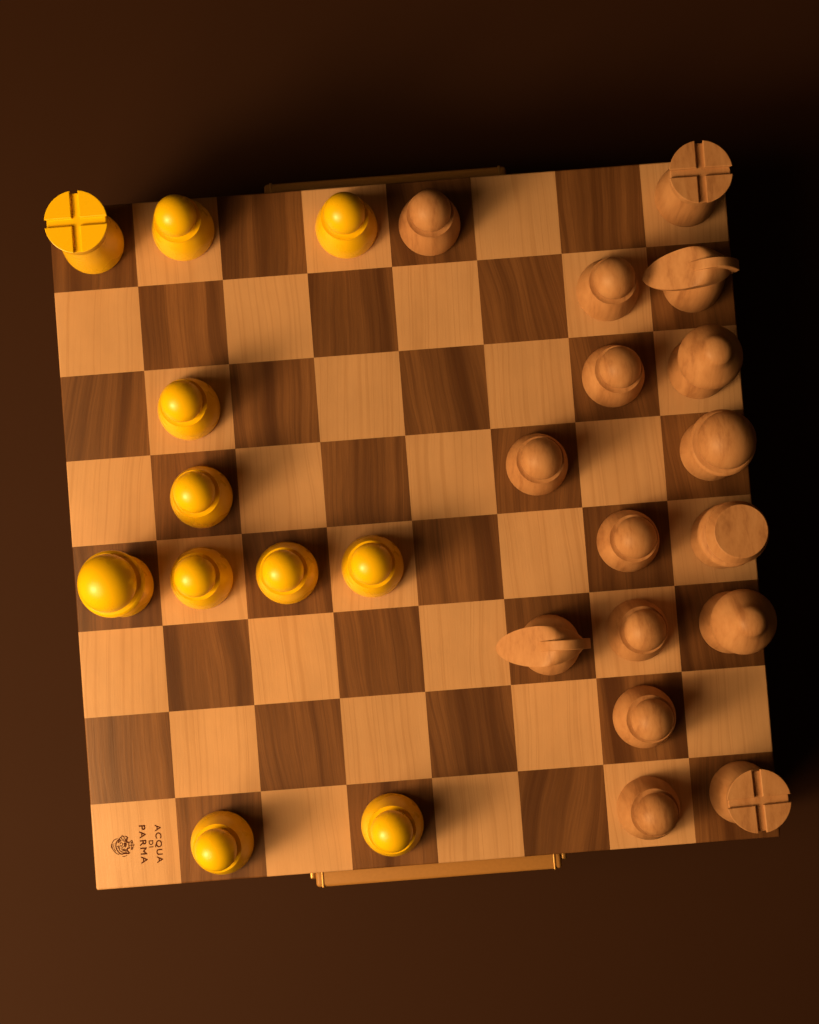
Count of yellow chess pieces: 11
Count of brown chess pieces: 16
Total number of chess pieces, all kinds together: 27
